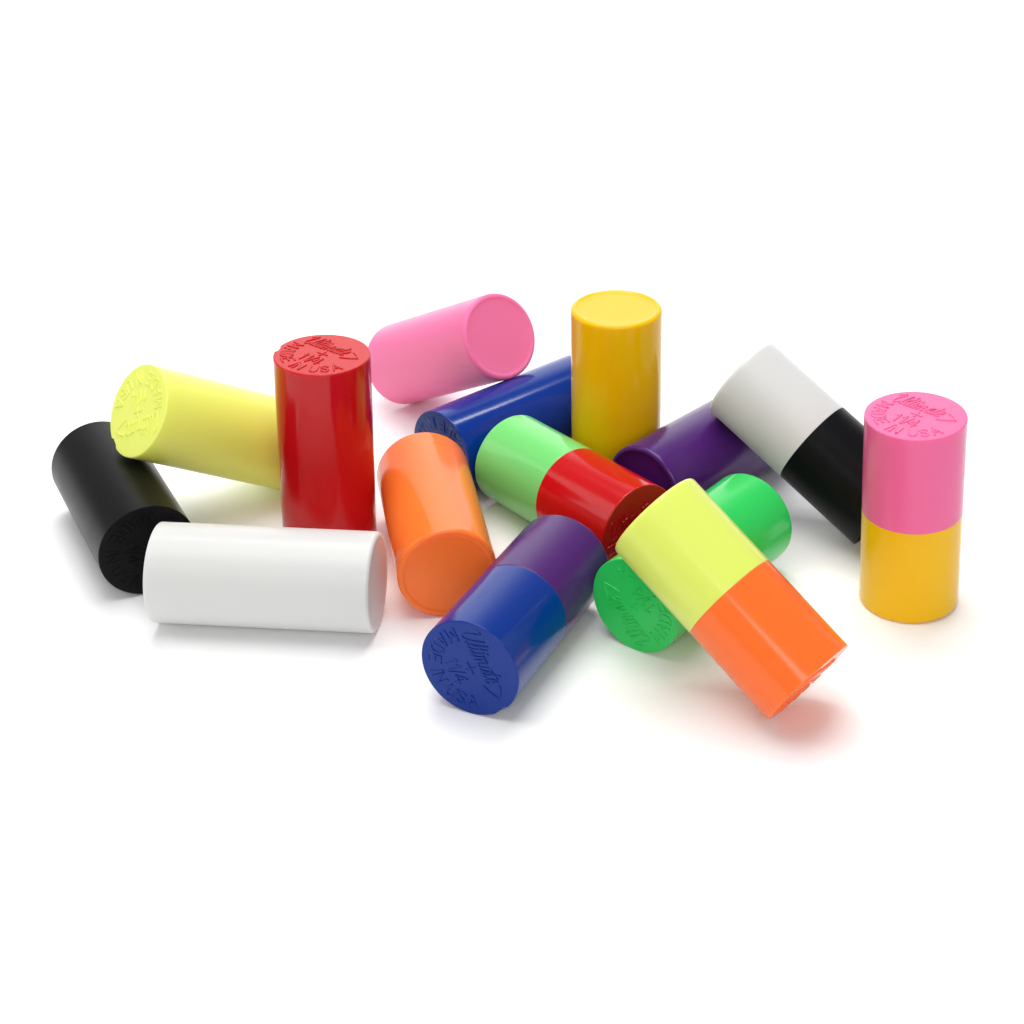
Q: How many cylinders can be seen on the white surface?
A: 15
